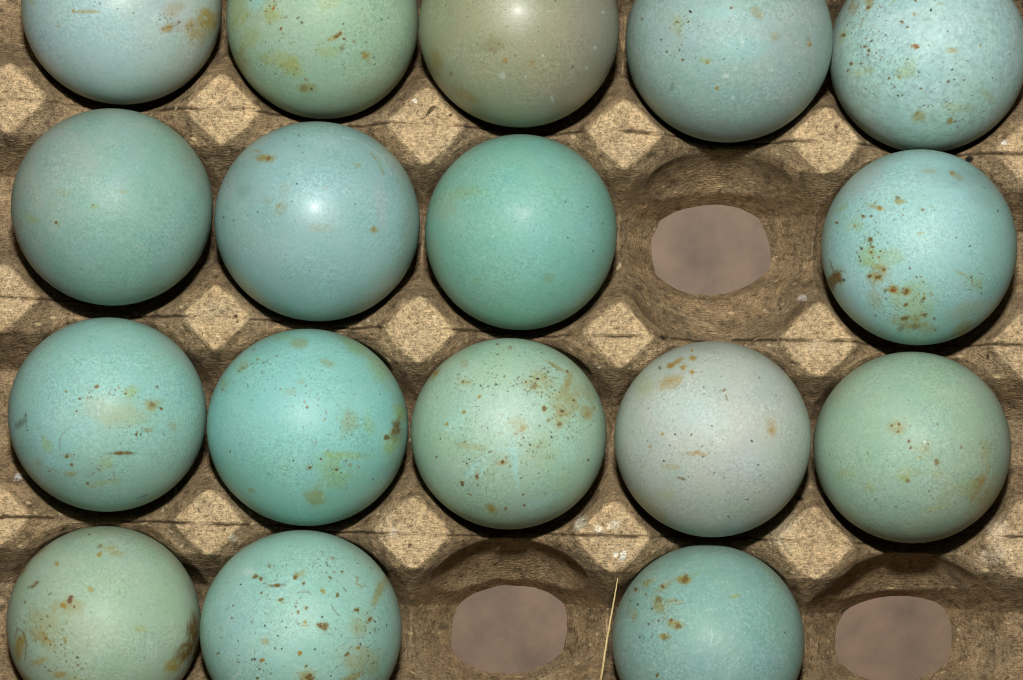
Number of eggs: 17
